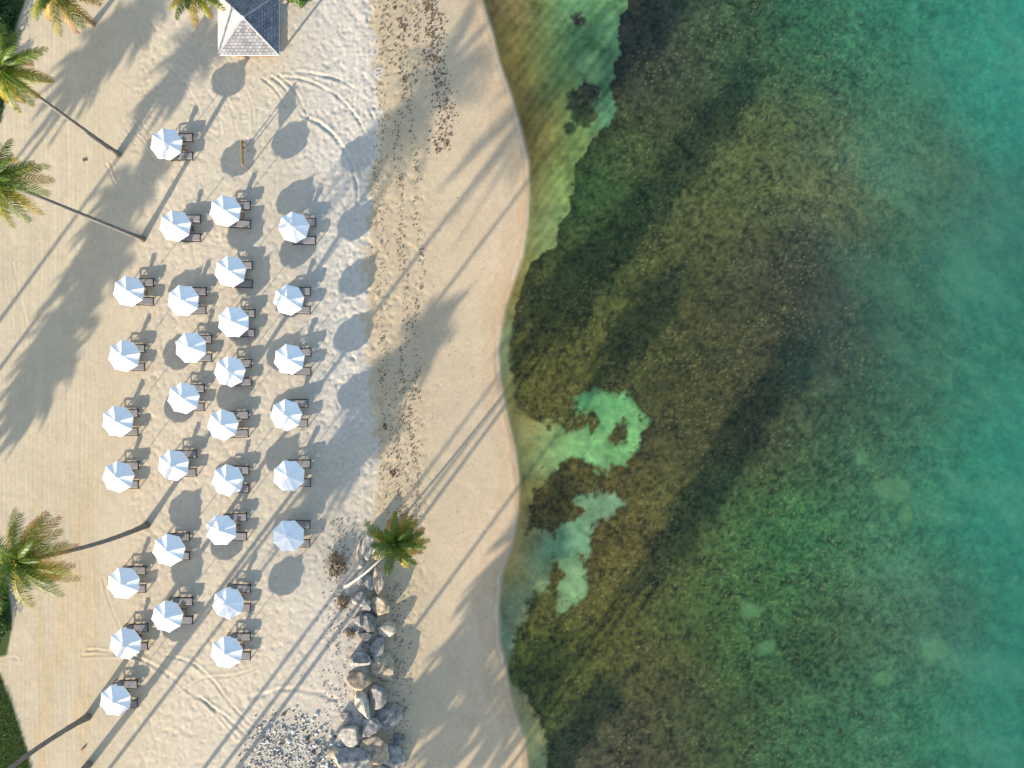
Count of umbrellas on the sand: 30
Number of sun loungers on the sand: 60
